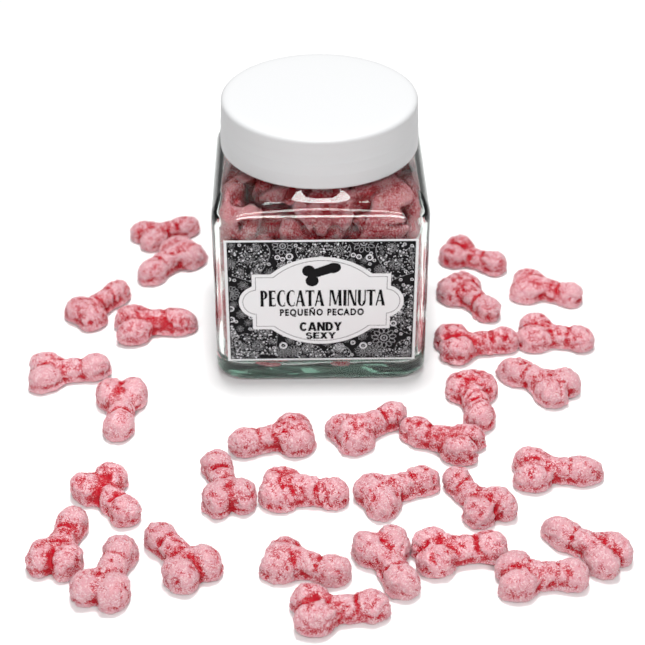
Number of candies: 31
